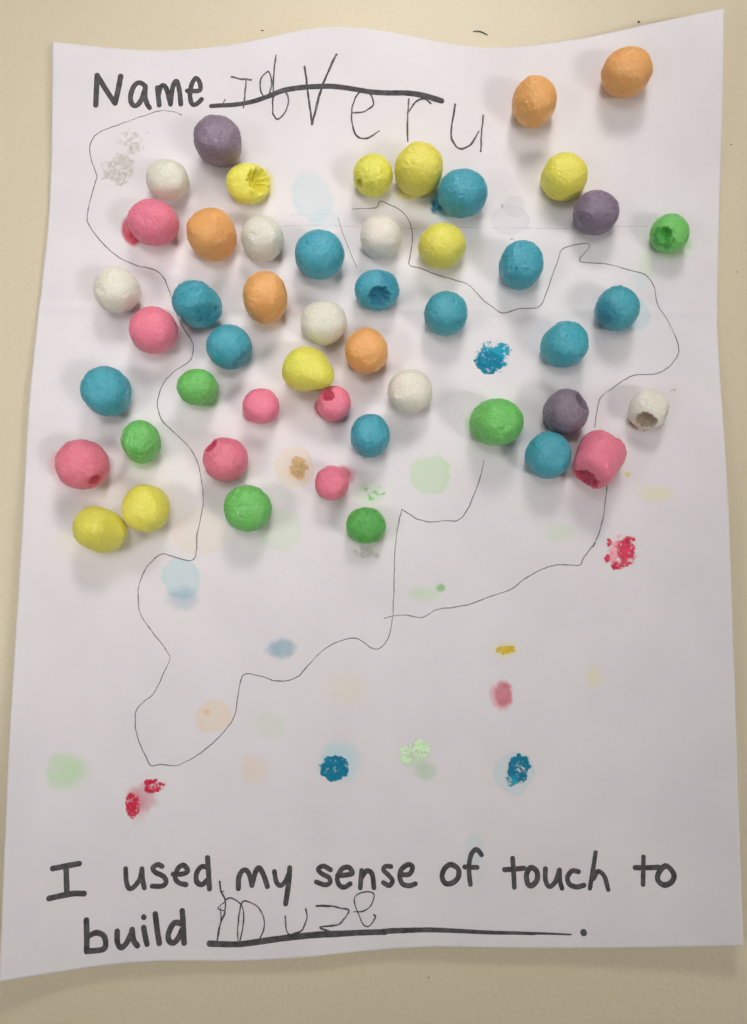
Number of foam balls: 49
